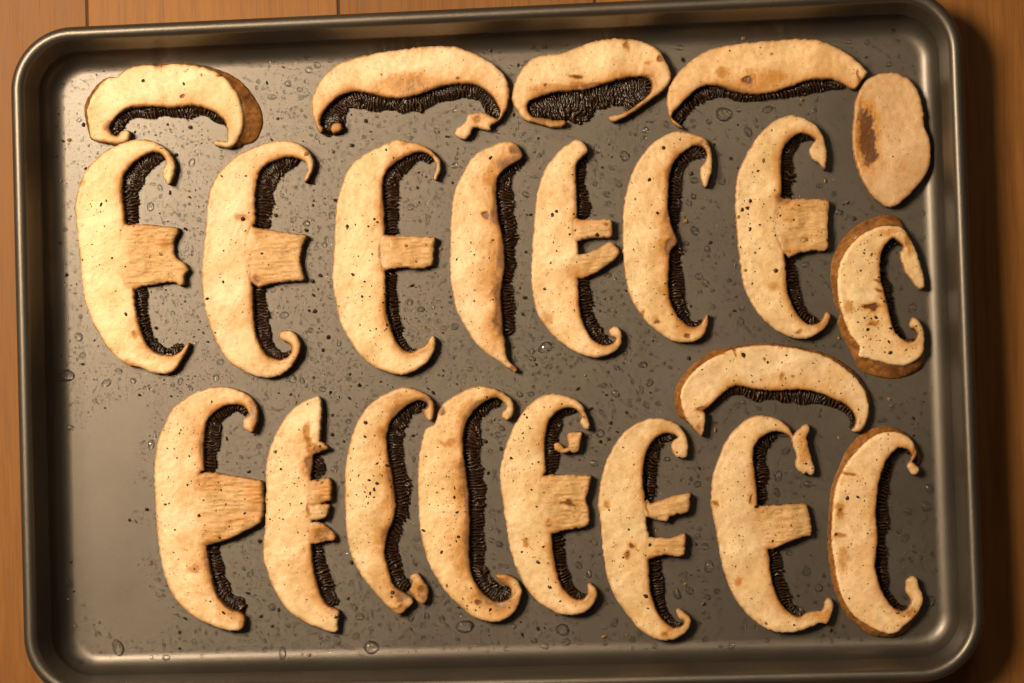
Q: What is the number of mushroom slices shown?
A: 22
